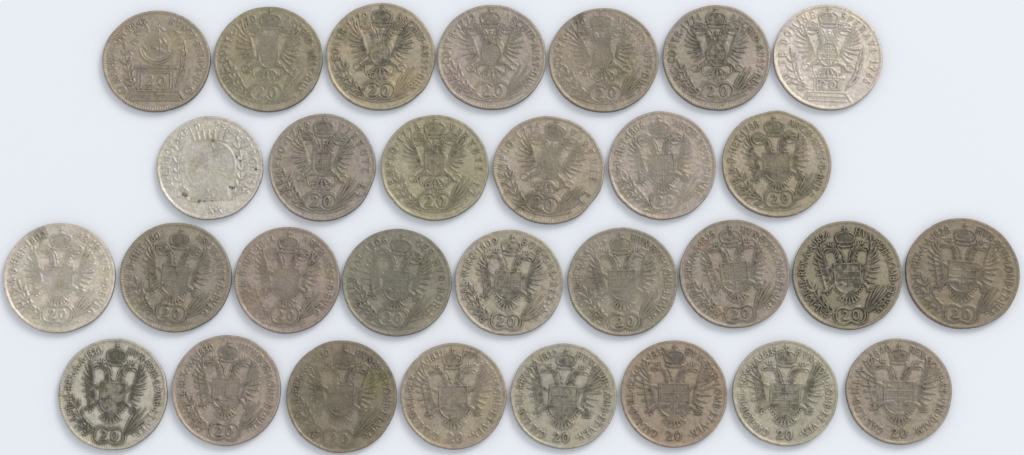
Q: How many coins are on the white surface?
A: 30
